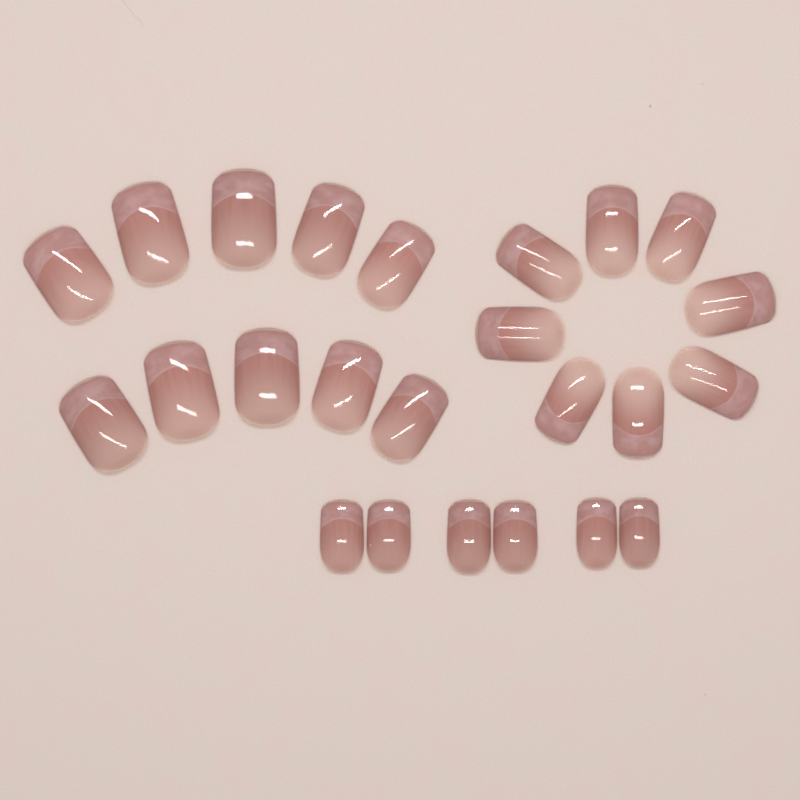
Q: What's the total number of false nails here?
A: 24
